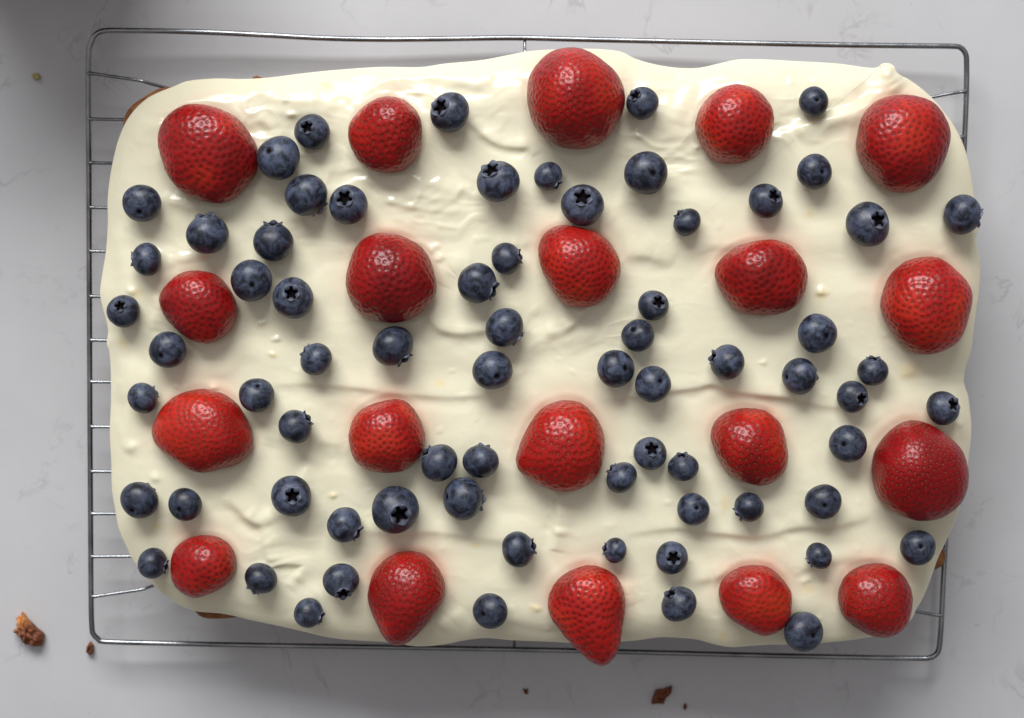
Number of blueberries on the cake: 70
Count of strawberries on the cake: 20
